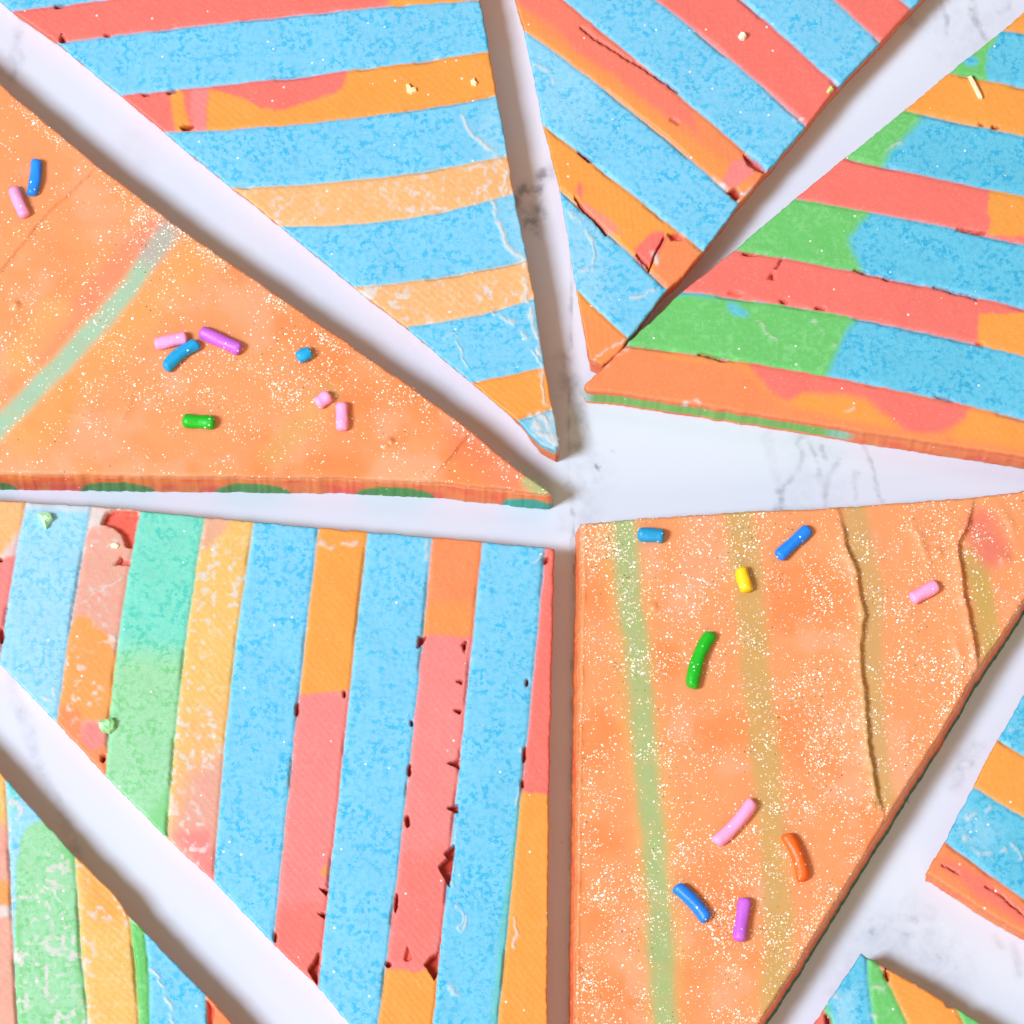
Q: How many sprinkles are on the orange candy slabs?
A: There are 18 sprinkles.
